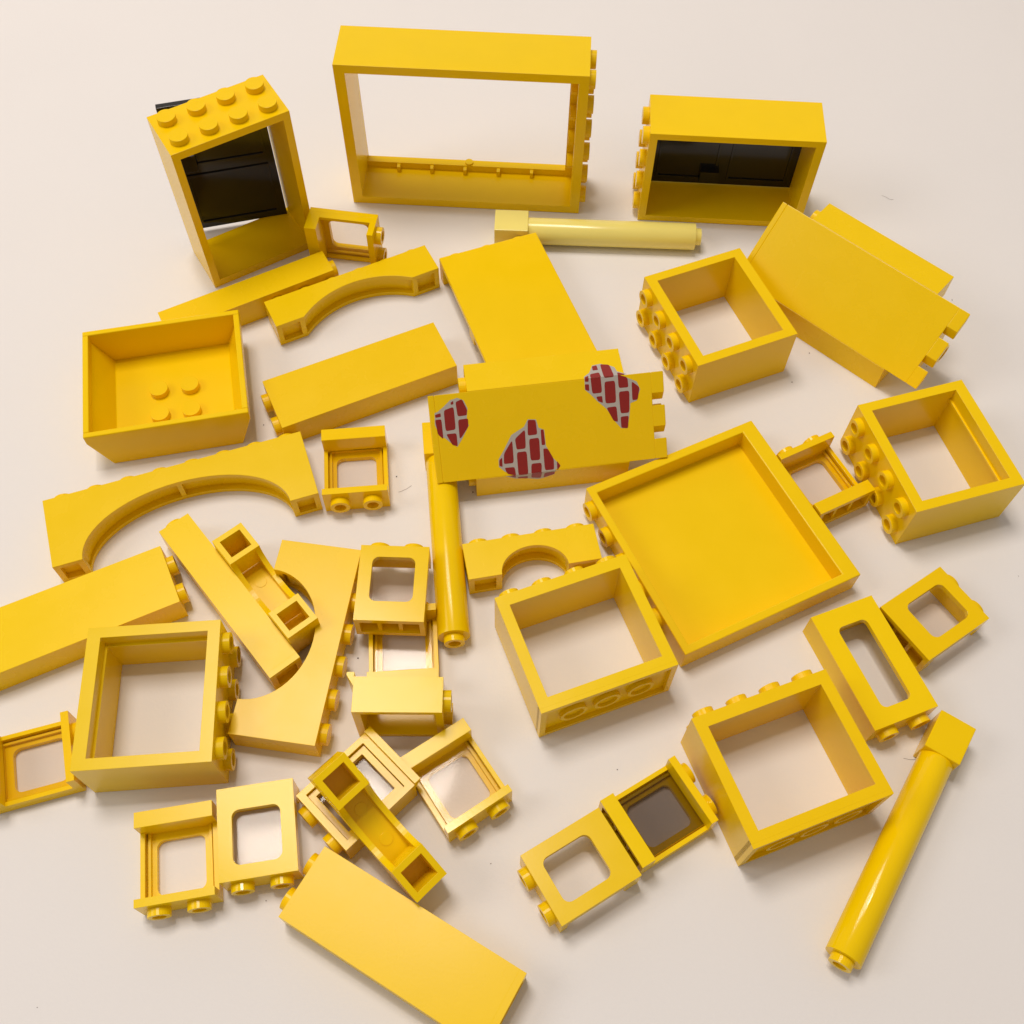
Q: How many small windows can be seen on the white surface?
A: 15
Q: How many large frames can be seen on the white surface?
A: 8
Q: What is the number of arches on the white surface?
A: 6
